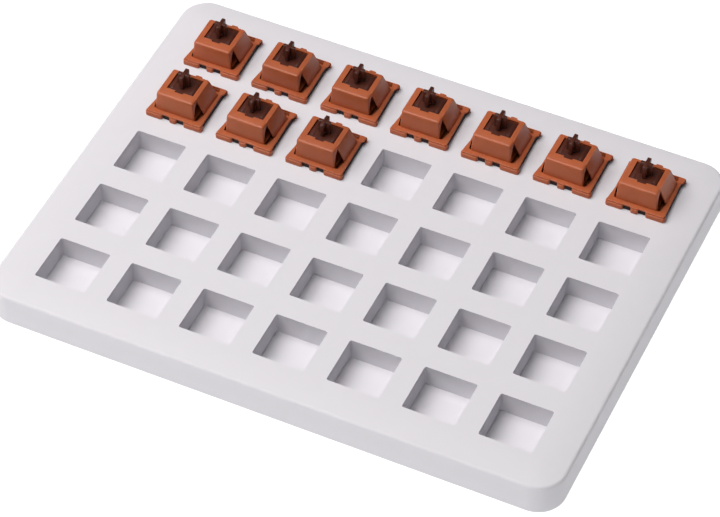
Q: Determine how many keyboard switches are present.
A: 10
